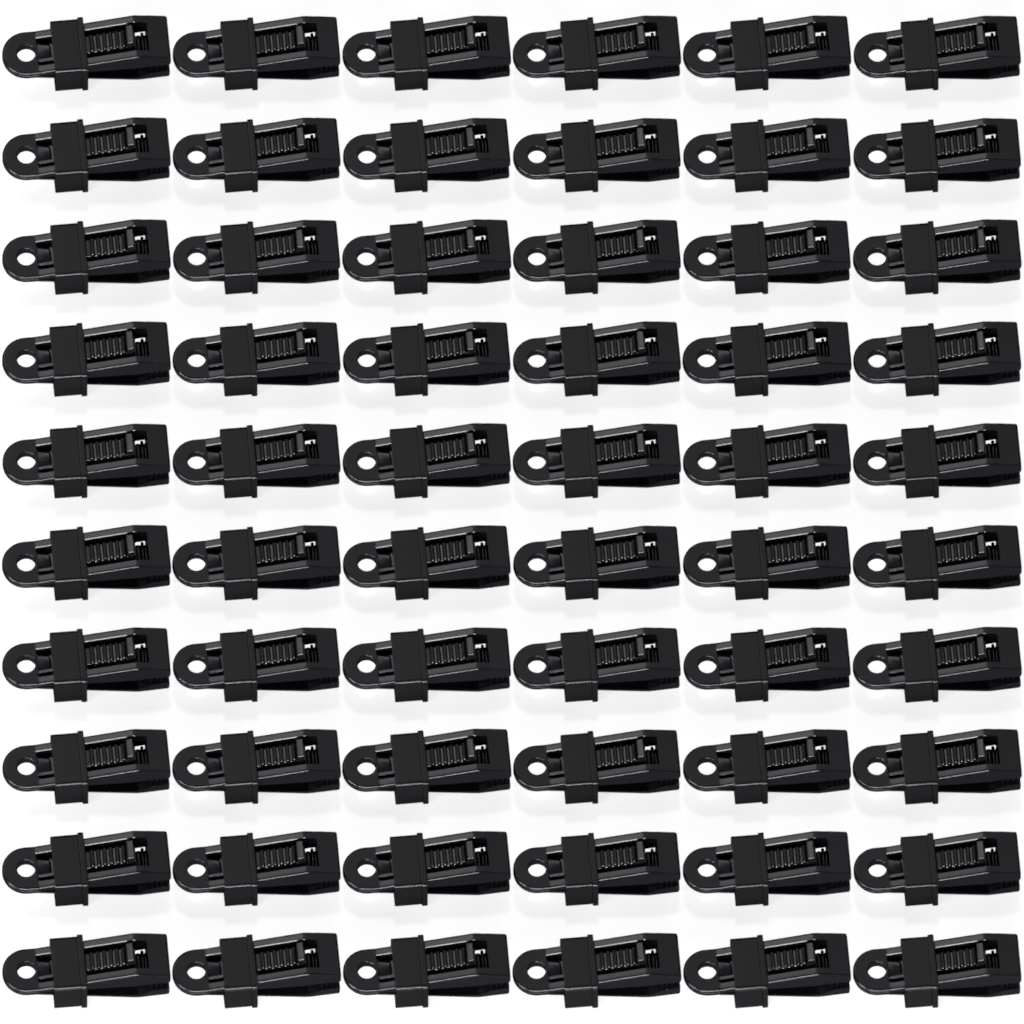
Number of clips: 60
